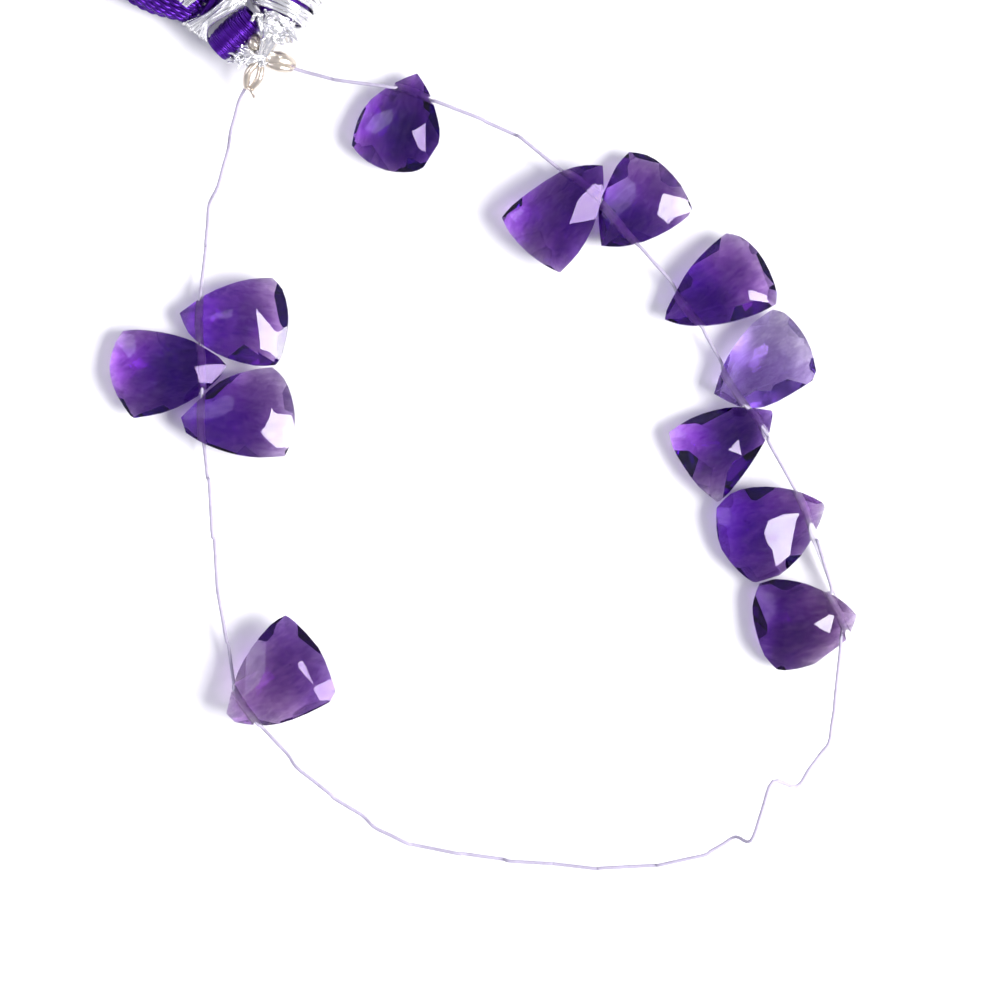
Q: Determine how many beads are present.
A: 12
